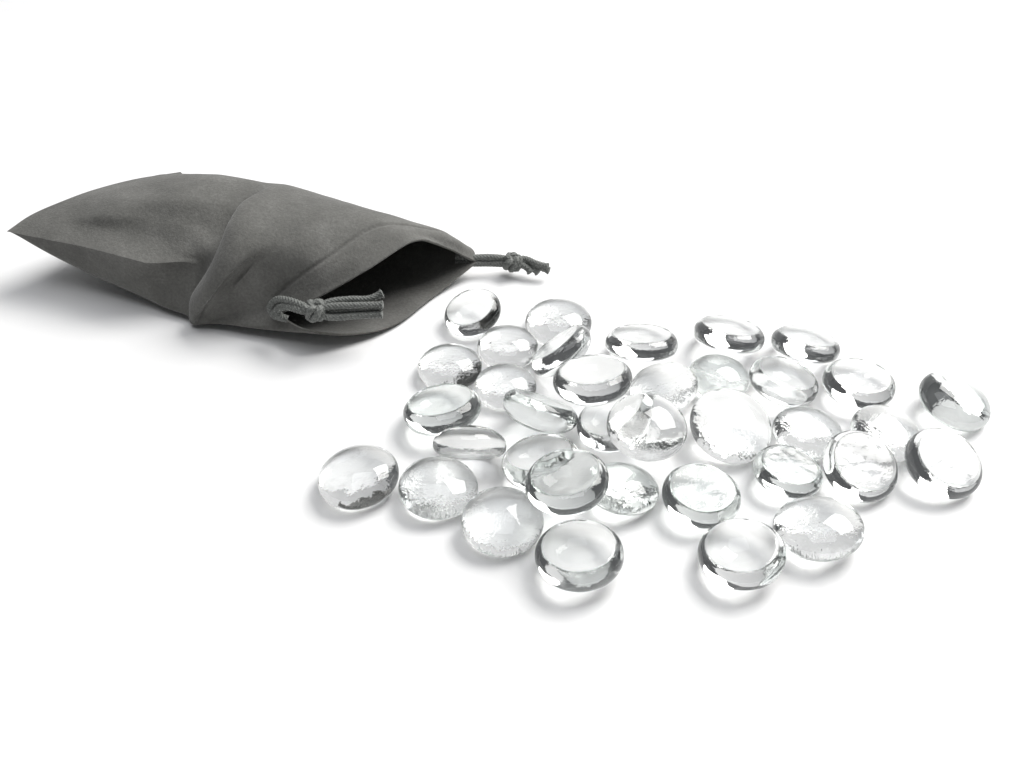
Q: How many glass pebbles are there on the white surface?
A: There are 36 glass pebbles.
